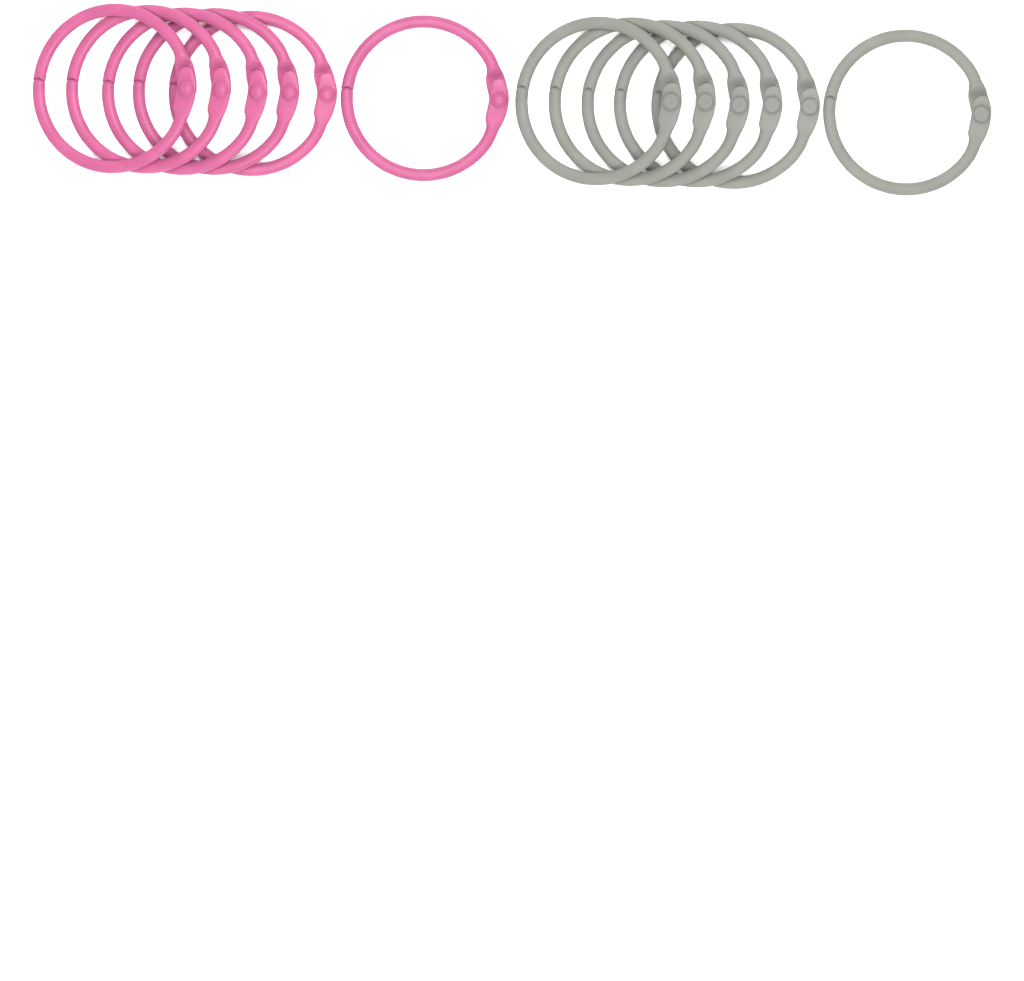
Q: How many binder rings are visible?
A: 12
